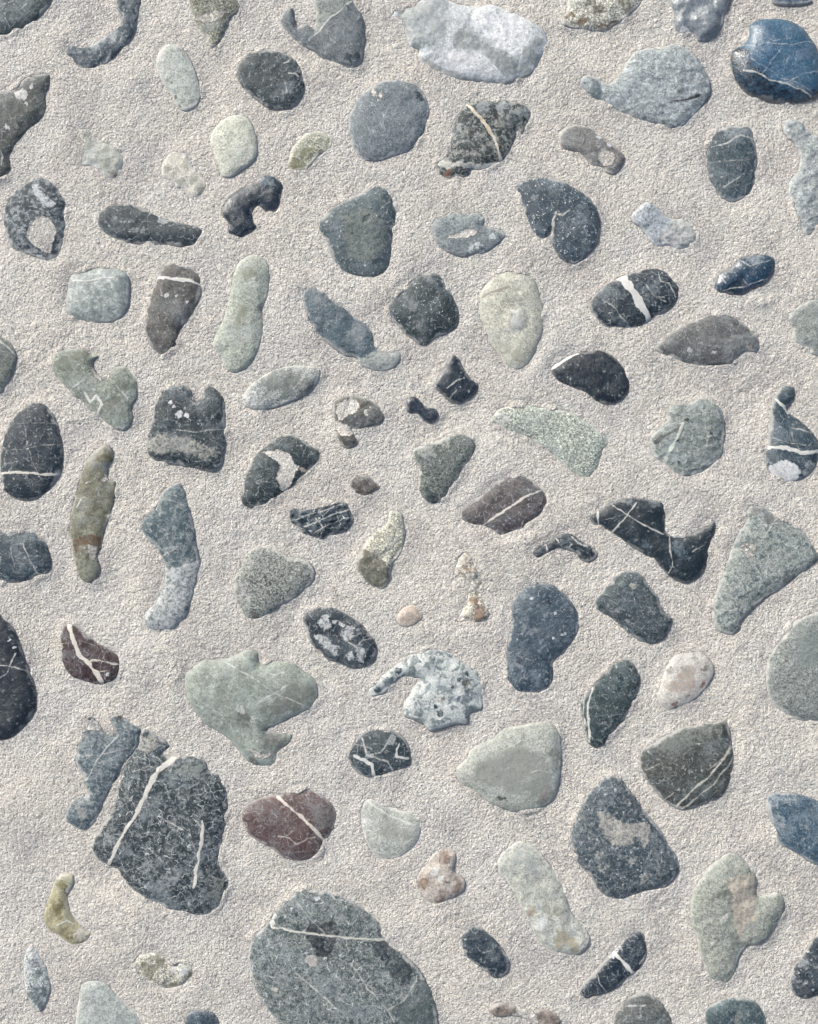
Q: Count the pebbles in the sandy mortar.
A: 100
